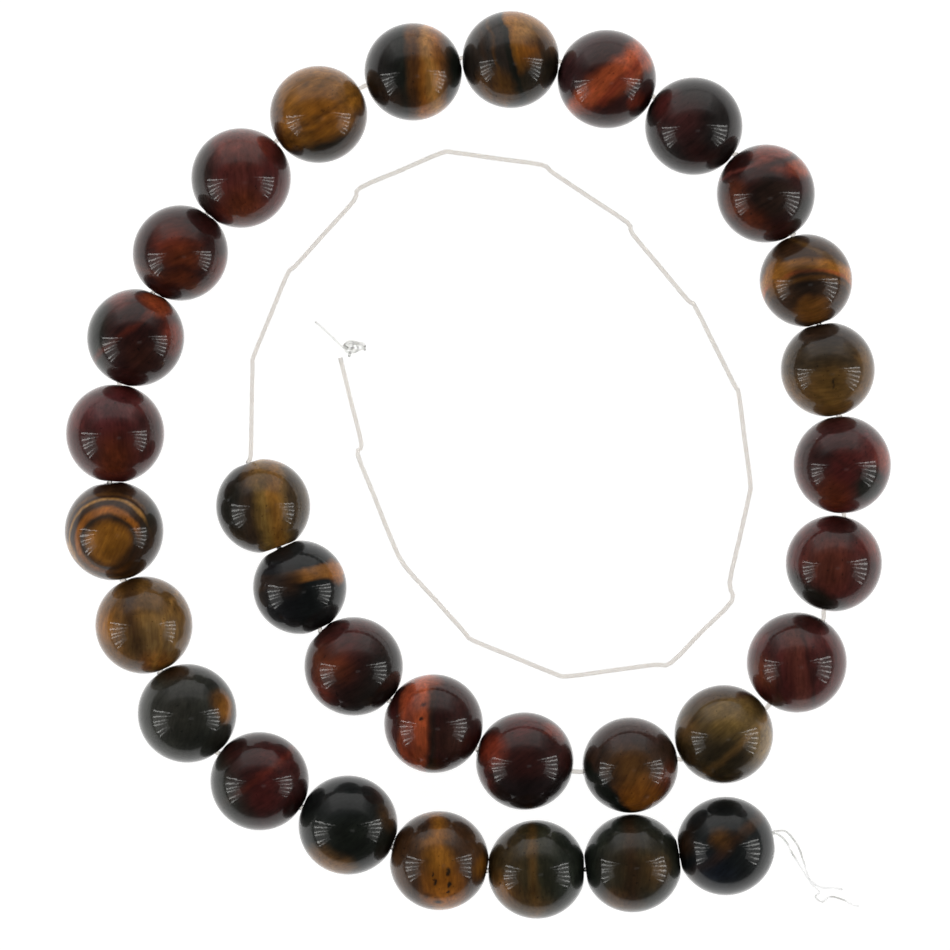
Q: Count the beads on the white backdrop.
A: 31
